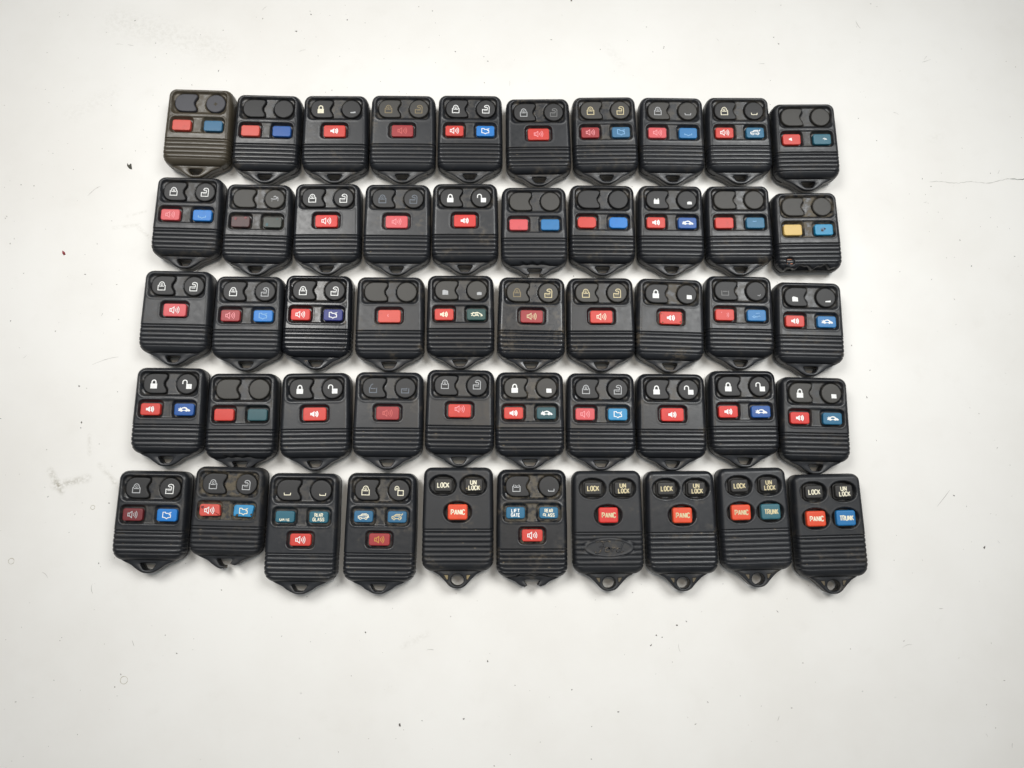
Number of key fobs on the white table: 50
